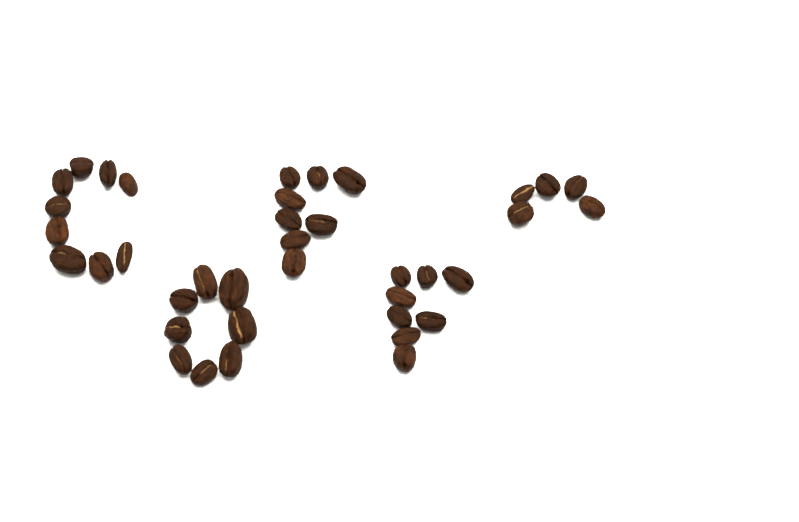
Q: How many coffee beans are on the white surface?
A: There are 38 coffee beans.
